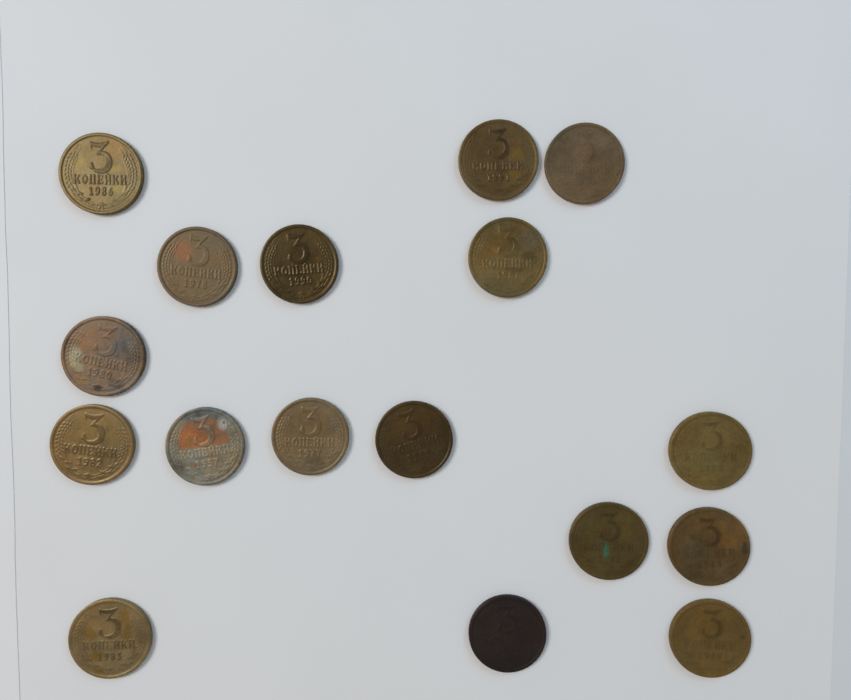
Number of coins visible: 17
